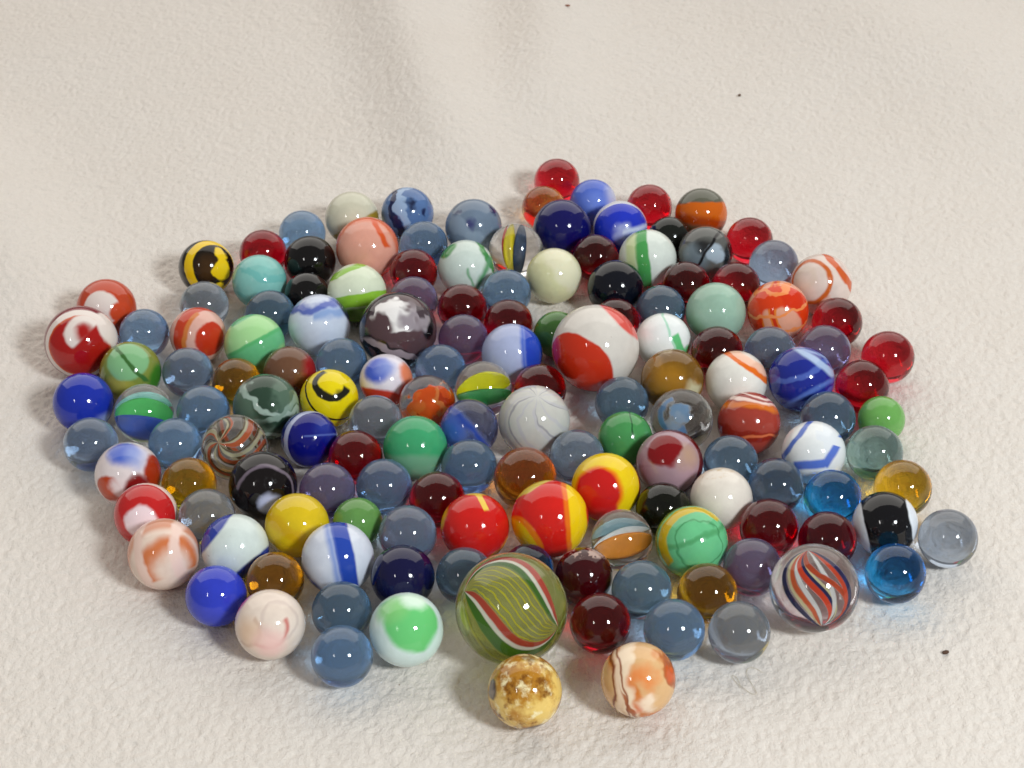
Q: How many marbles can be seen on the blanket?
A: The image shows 150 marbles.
